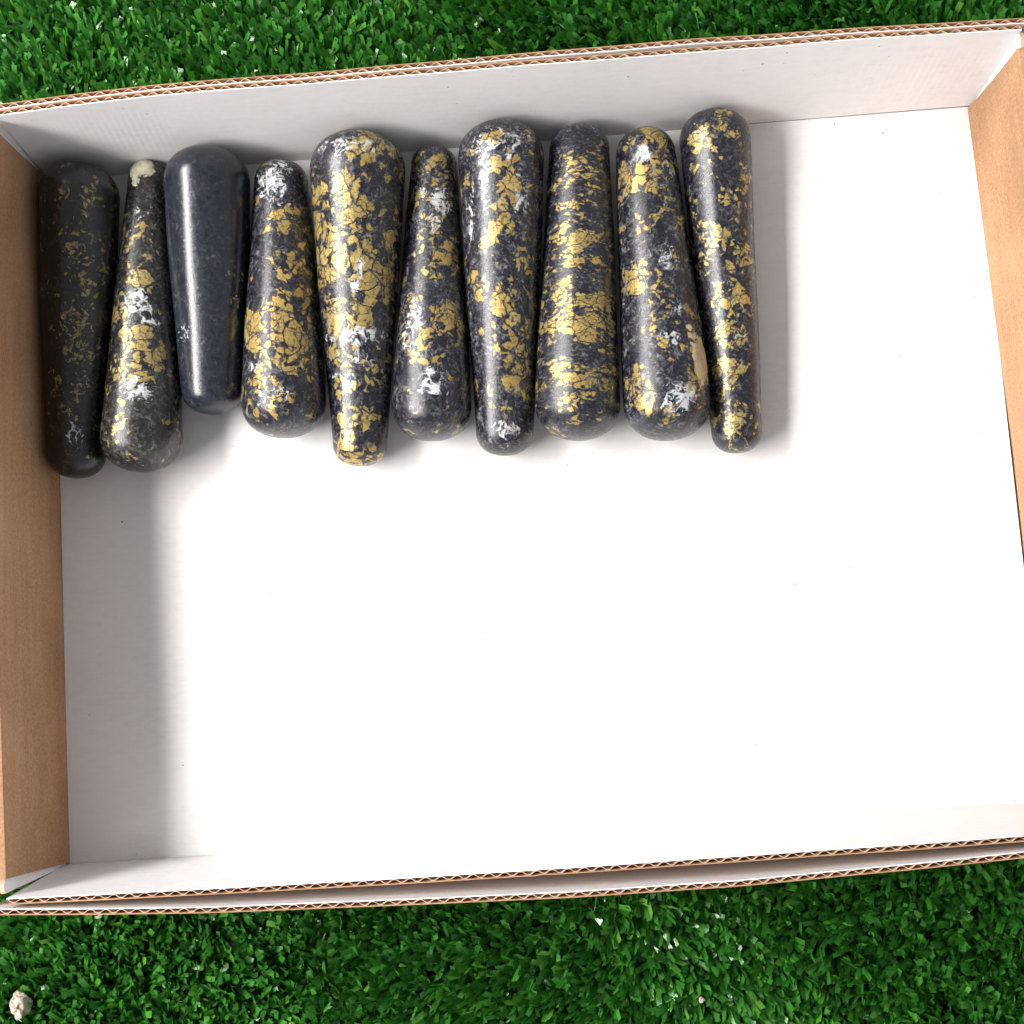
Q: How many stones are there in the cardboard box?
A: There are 10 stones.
